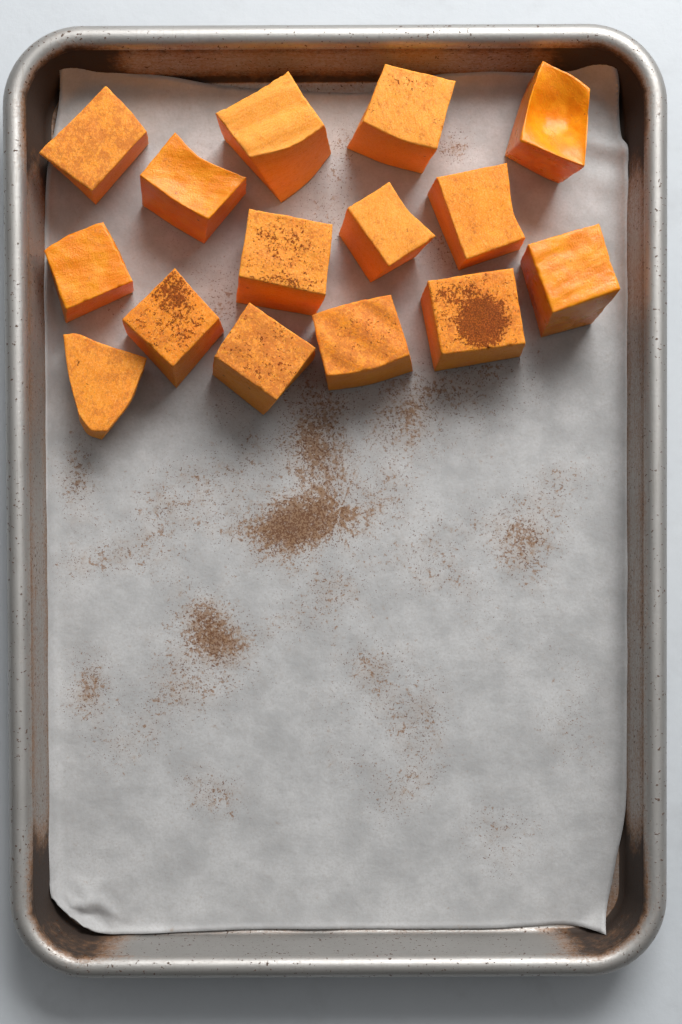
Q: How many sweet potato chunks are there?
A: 15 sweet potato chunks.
